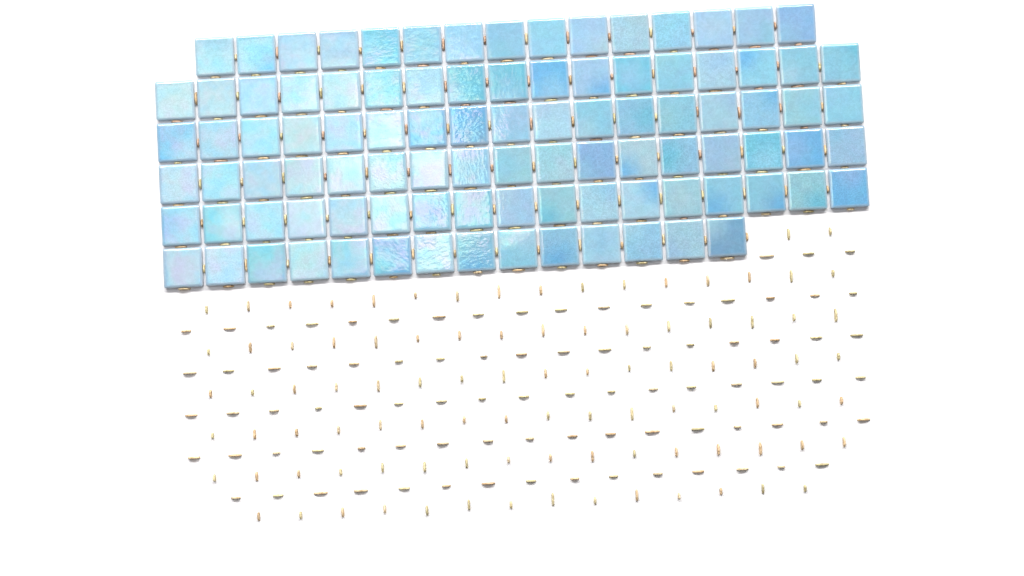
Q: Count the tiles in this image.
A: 97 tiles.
